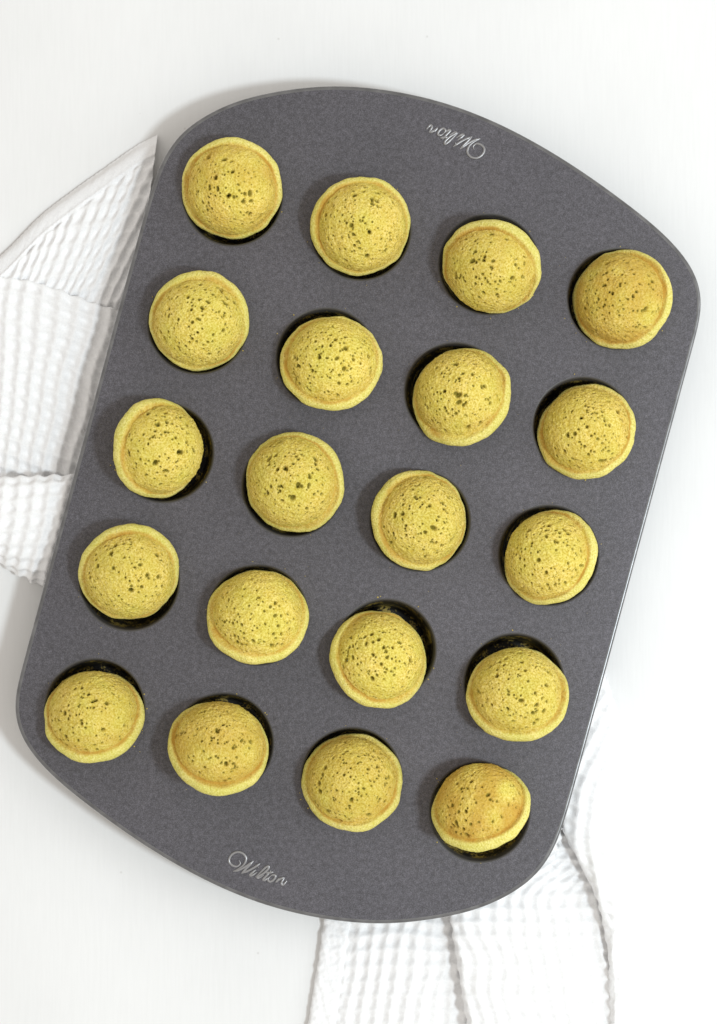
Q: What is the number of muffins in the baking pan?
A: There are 20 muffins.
